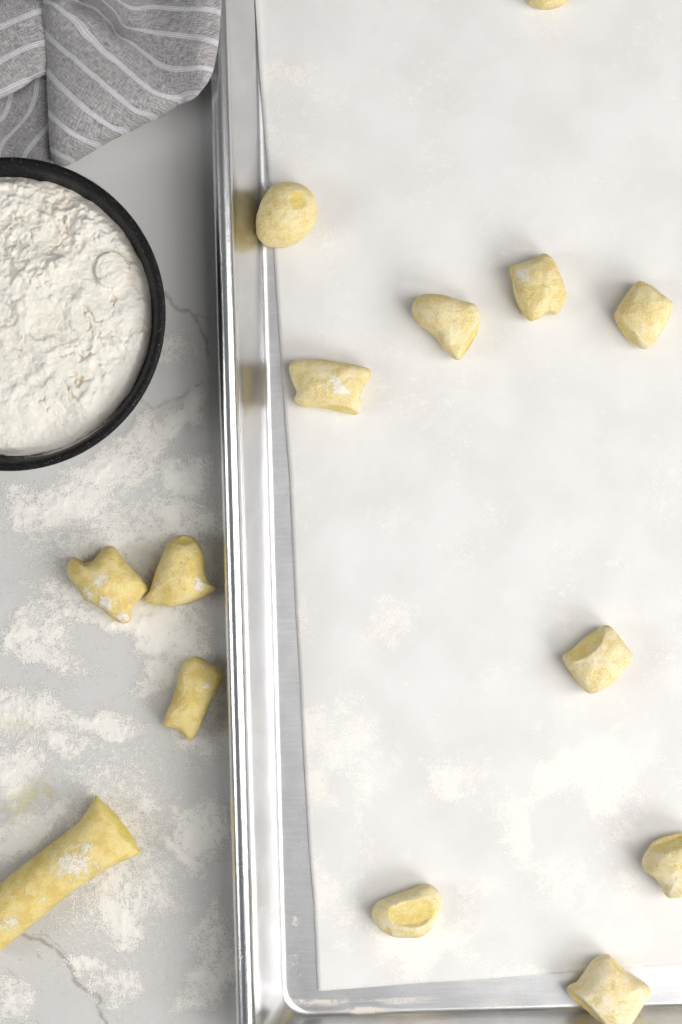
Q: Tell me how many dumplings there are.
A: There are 13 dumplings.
